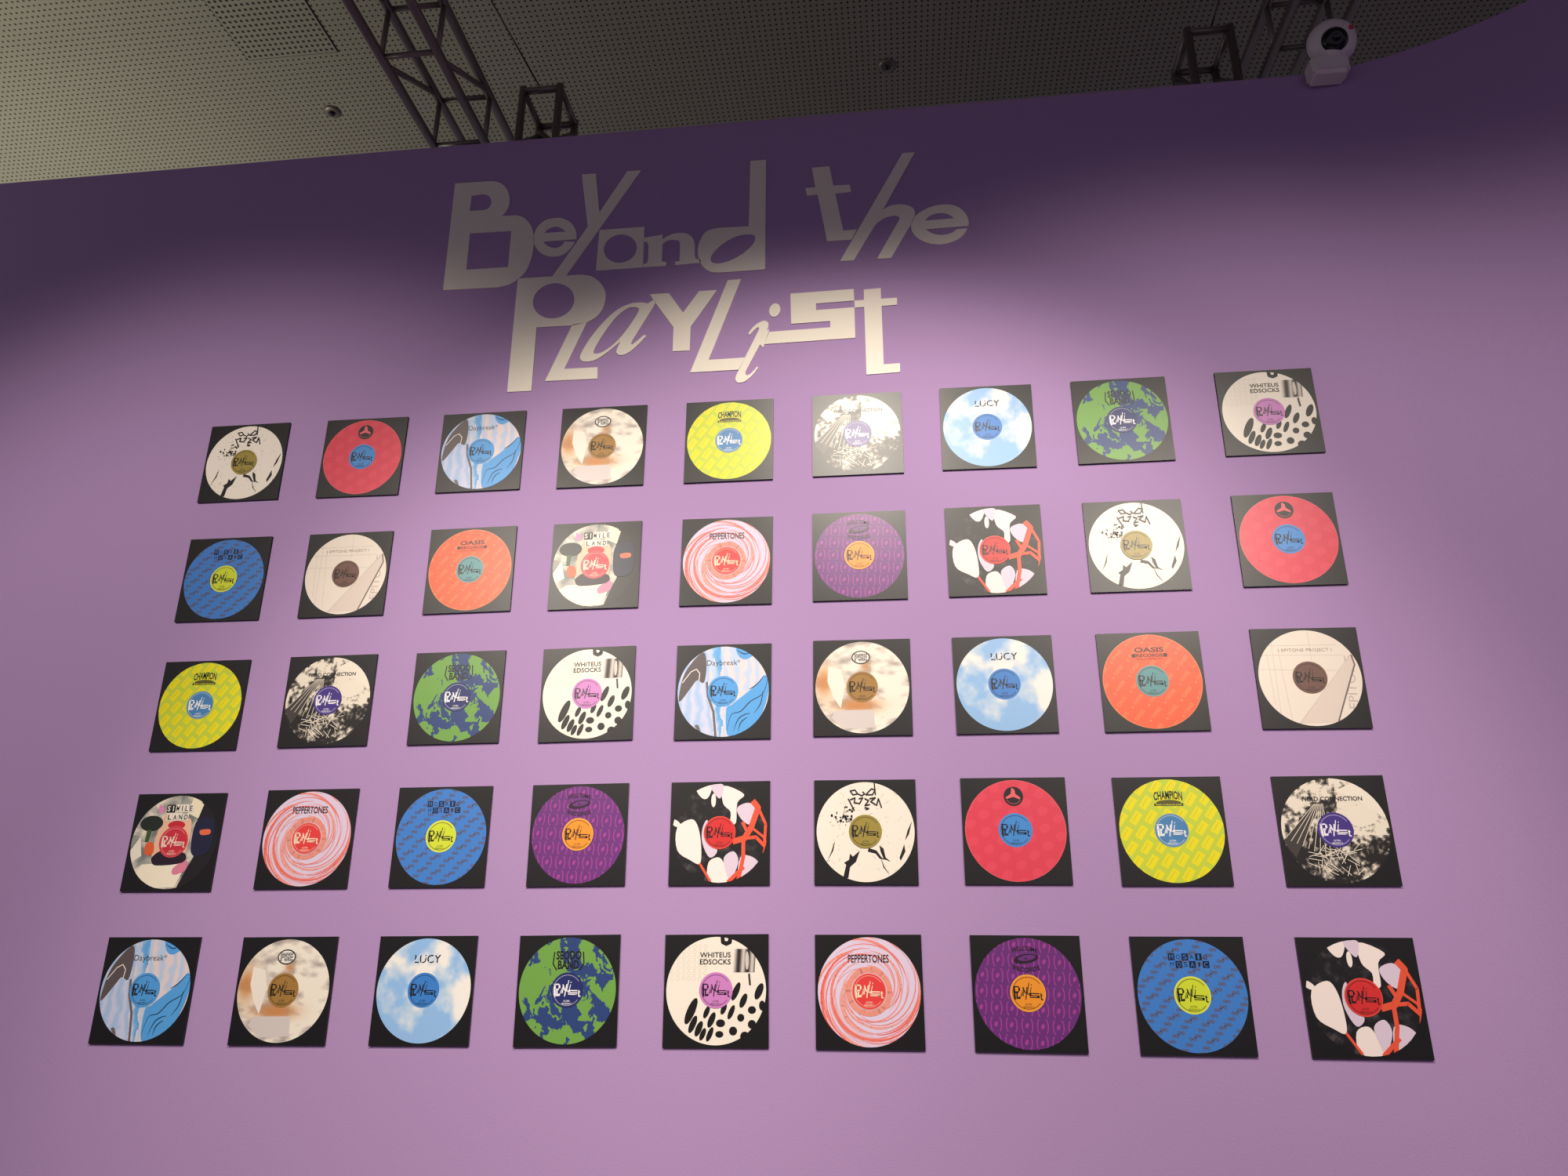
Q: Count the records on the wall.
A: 45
